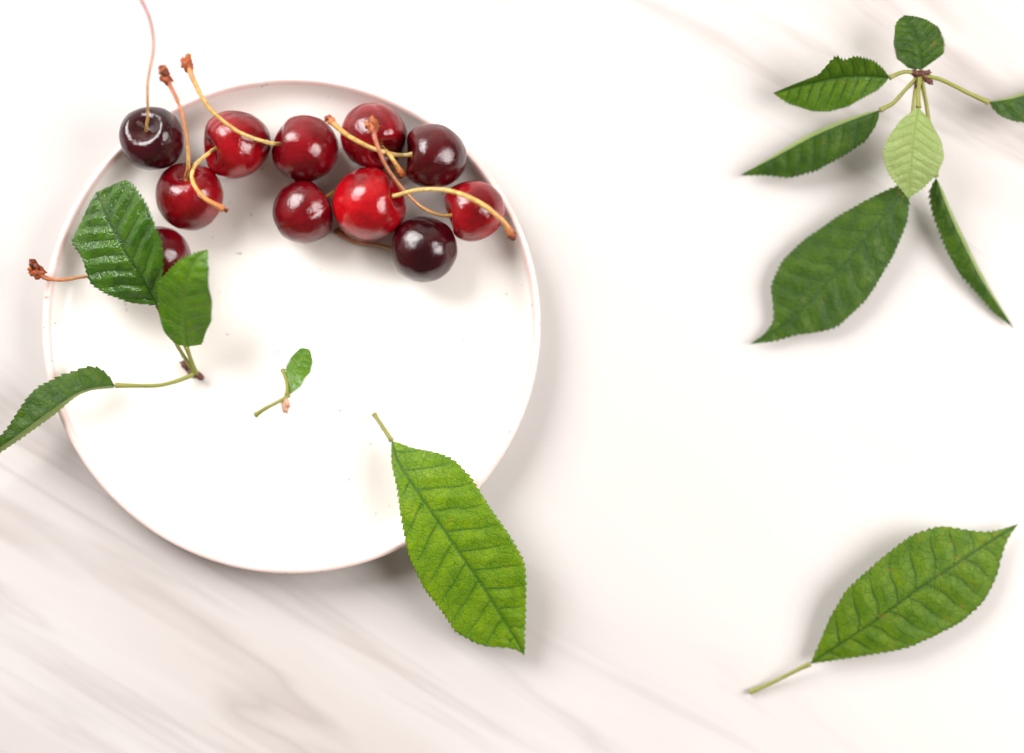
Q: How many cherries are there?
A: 11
